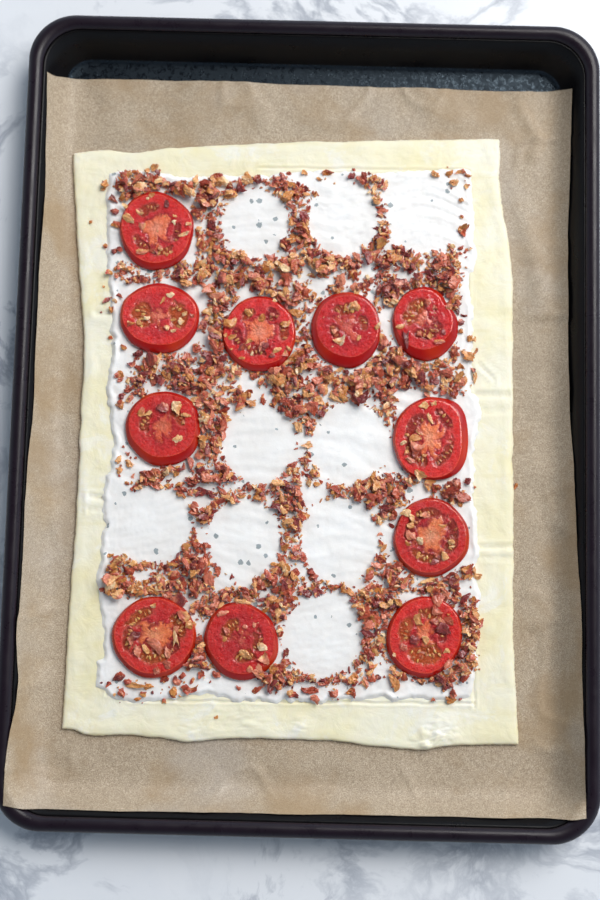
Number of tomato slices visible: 11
